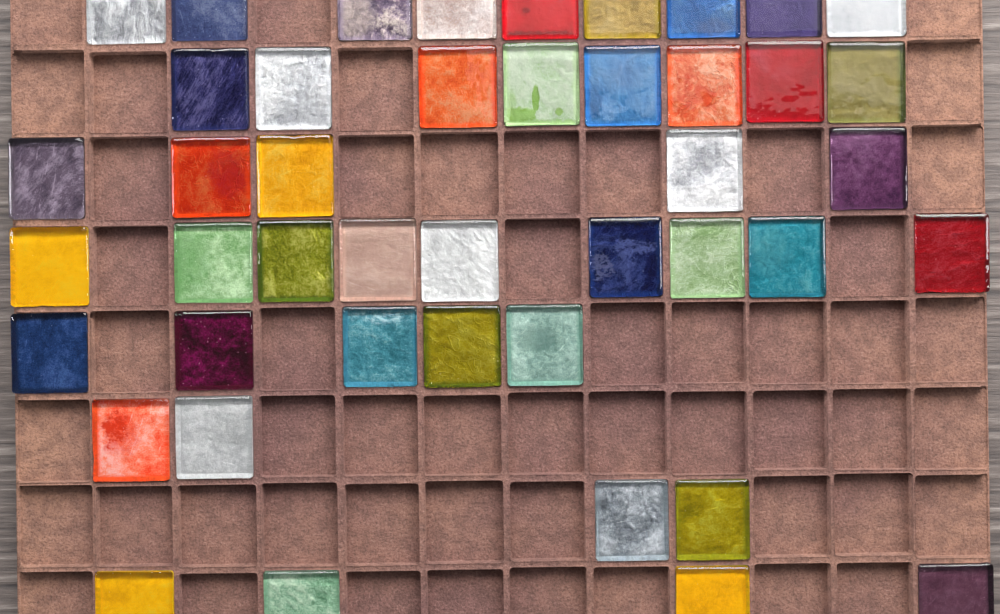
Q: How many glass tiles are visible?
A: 44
